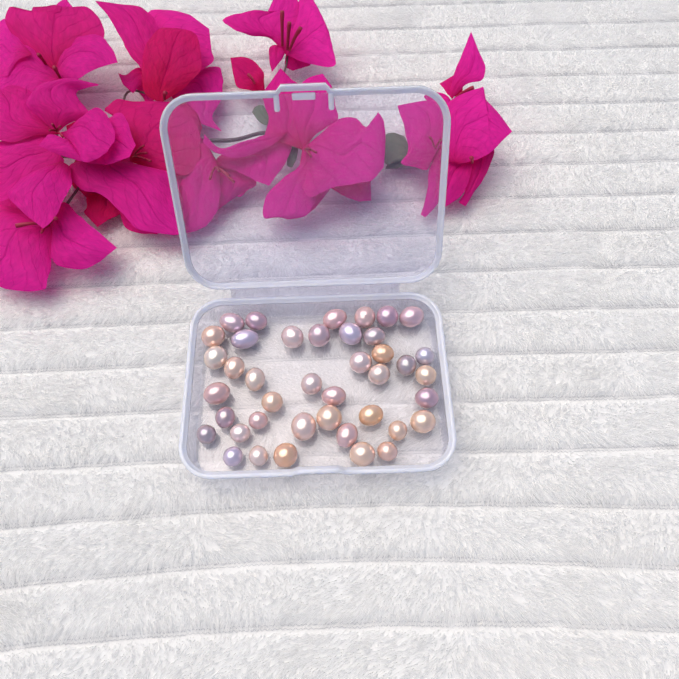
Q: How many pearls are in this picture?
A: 41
